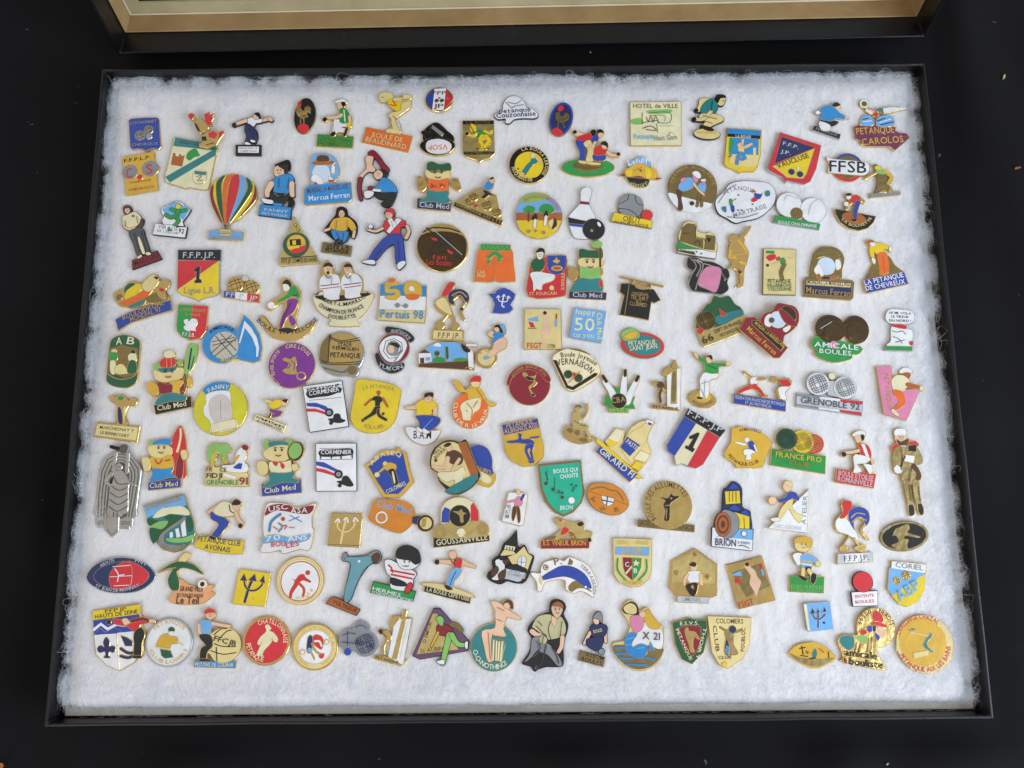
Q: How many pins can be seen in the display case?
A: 156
